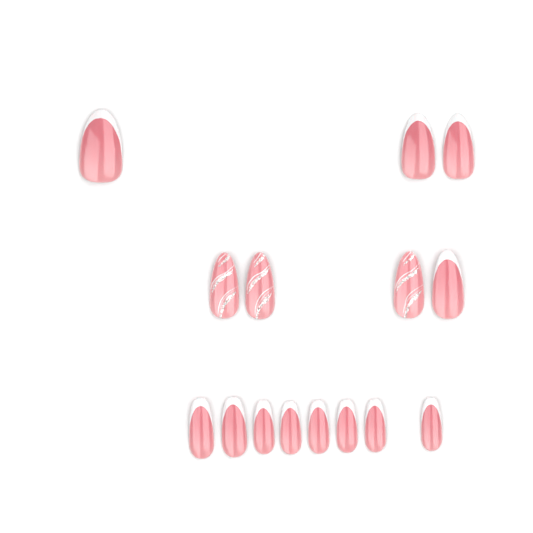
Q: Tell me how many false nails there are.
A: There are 15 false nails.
